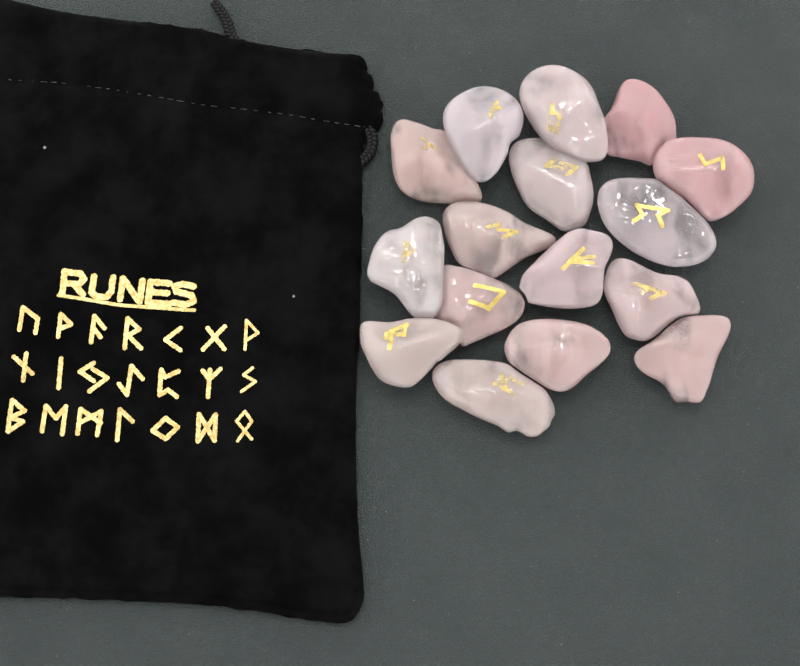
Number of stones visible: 16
